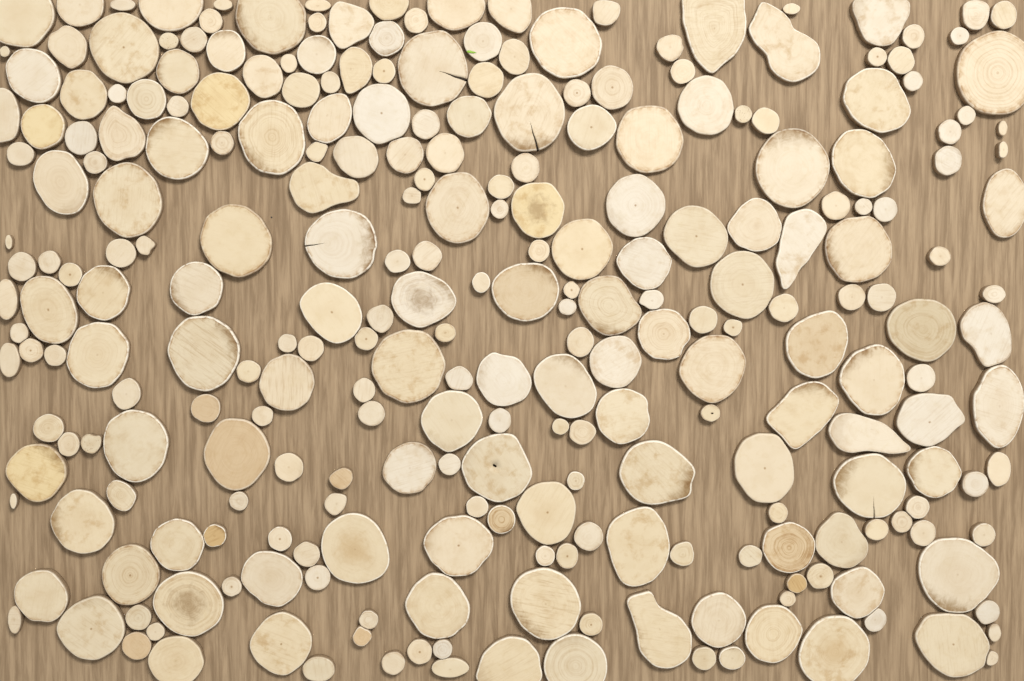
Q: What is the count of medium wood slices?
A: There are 28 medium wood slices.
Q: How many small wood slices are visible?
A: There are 141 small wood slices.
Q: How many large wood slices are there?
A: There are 99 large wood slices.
